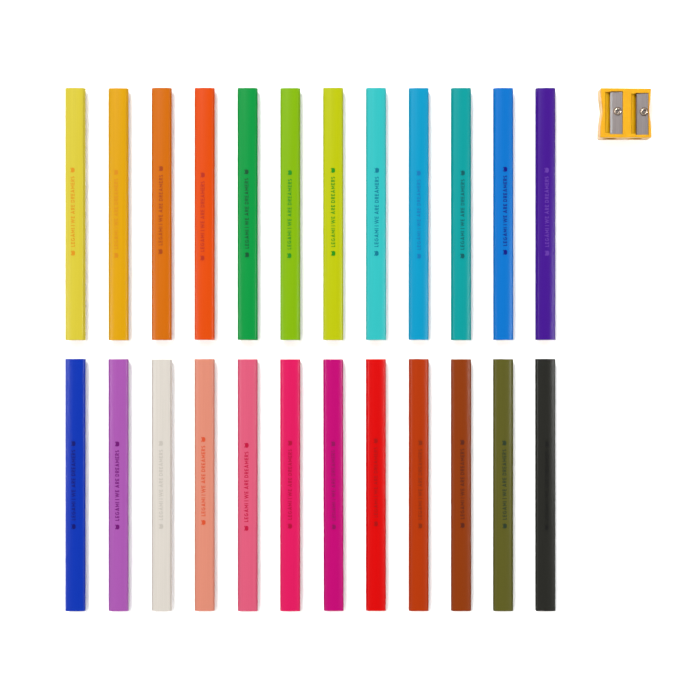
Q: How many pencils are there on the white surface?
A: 24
